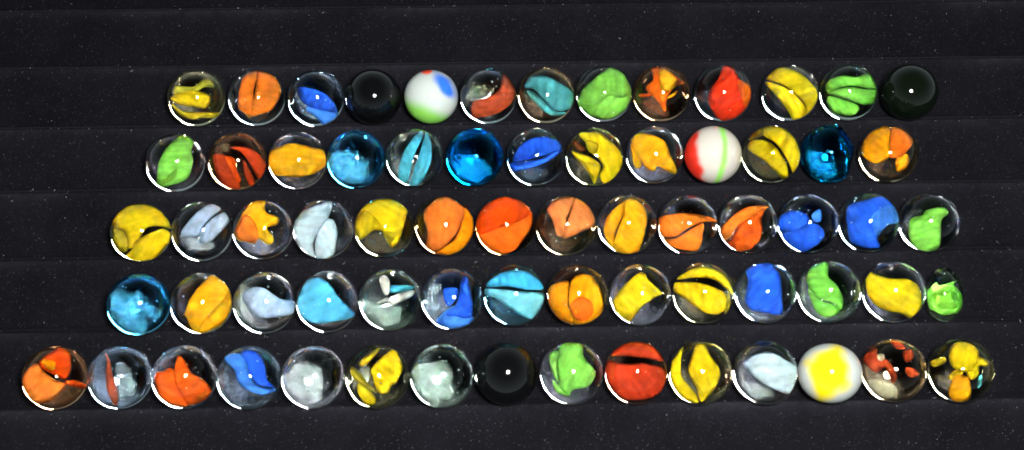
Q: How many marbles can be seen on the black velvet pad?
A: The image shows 69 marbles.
